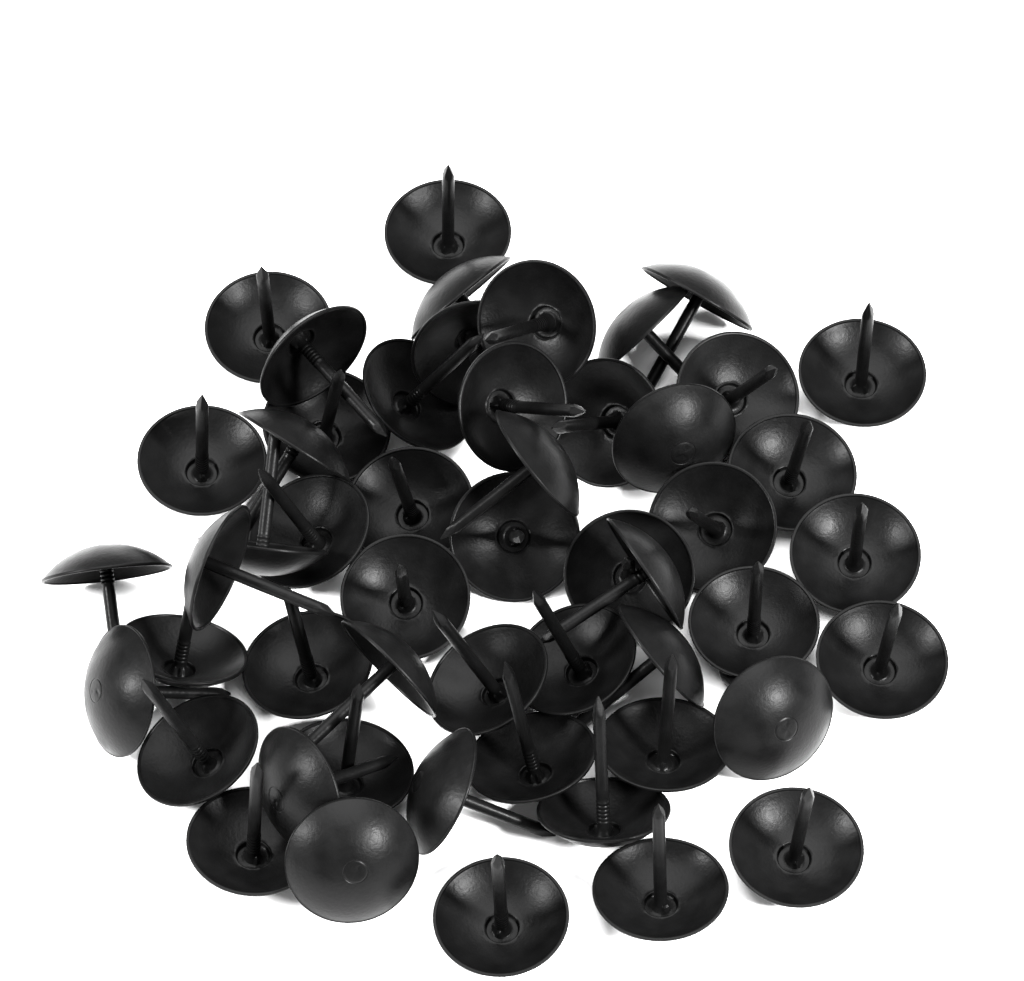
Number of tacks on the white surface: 52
